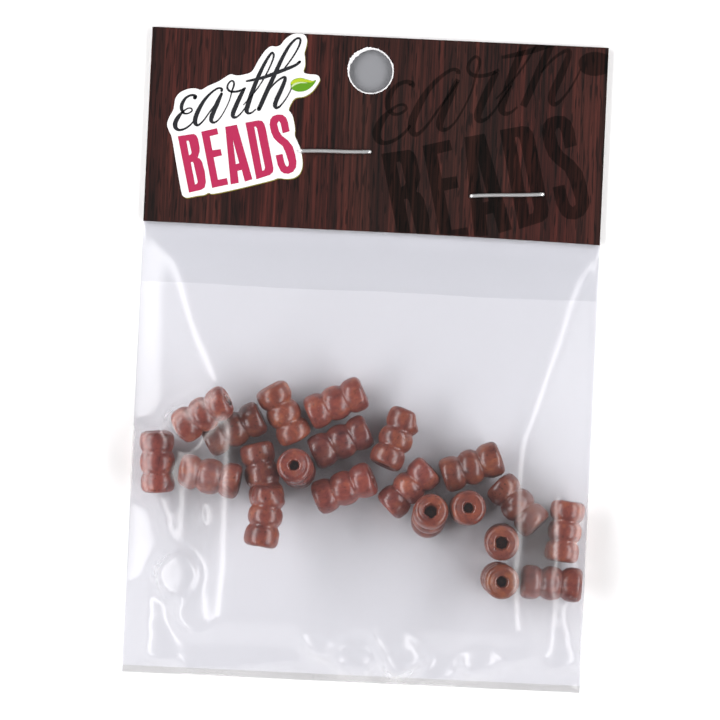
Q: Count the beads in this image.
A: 21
